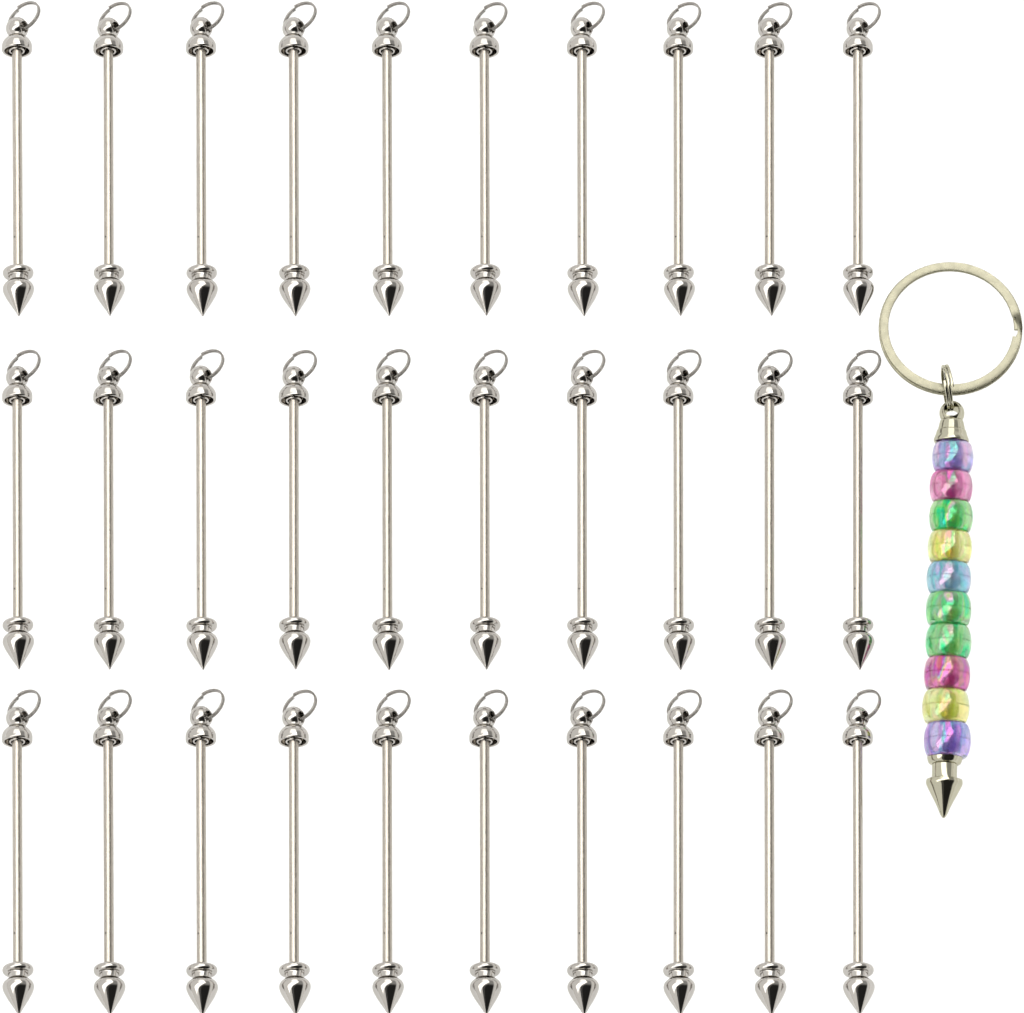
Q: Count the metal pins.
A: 30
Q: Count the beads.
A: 10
